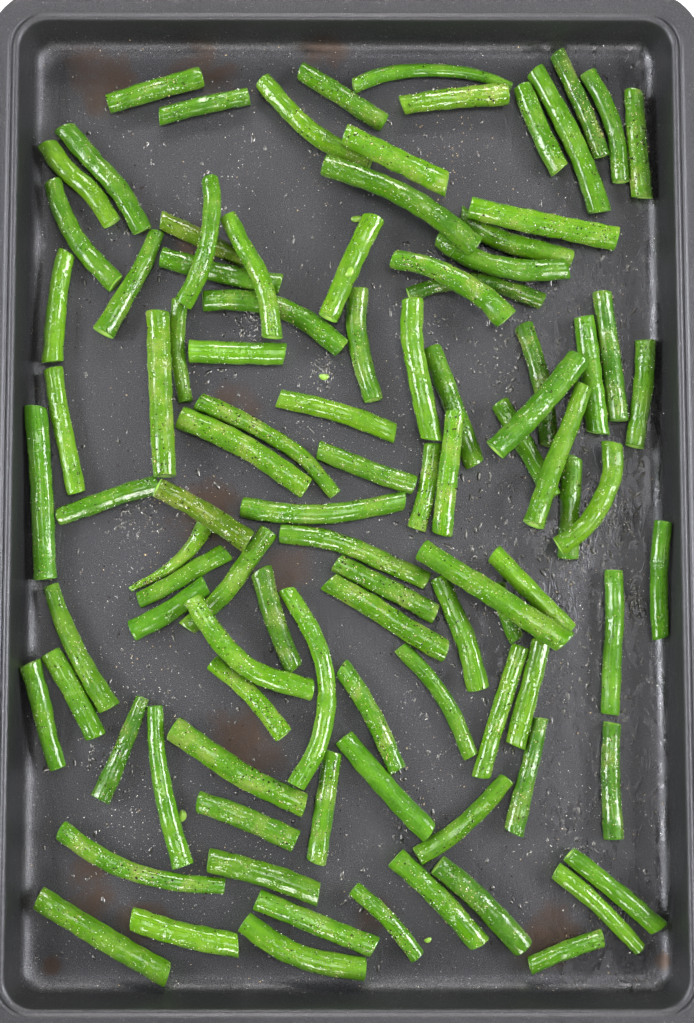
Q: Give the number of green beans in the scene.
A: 100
